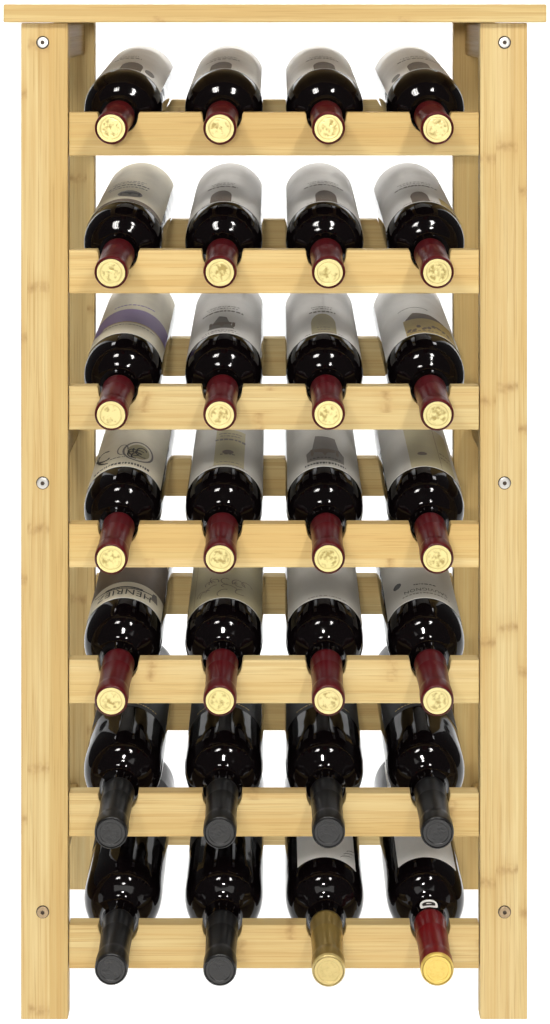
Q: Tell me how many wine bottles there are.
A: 28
